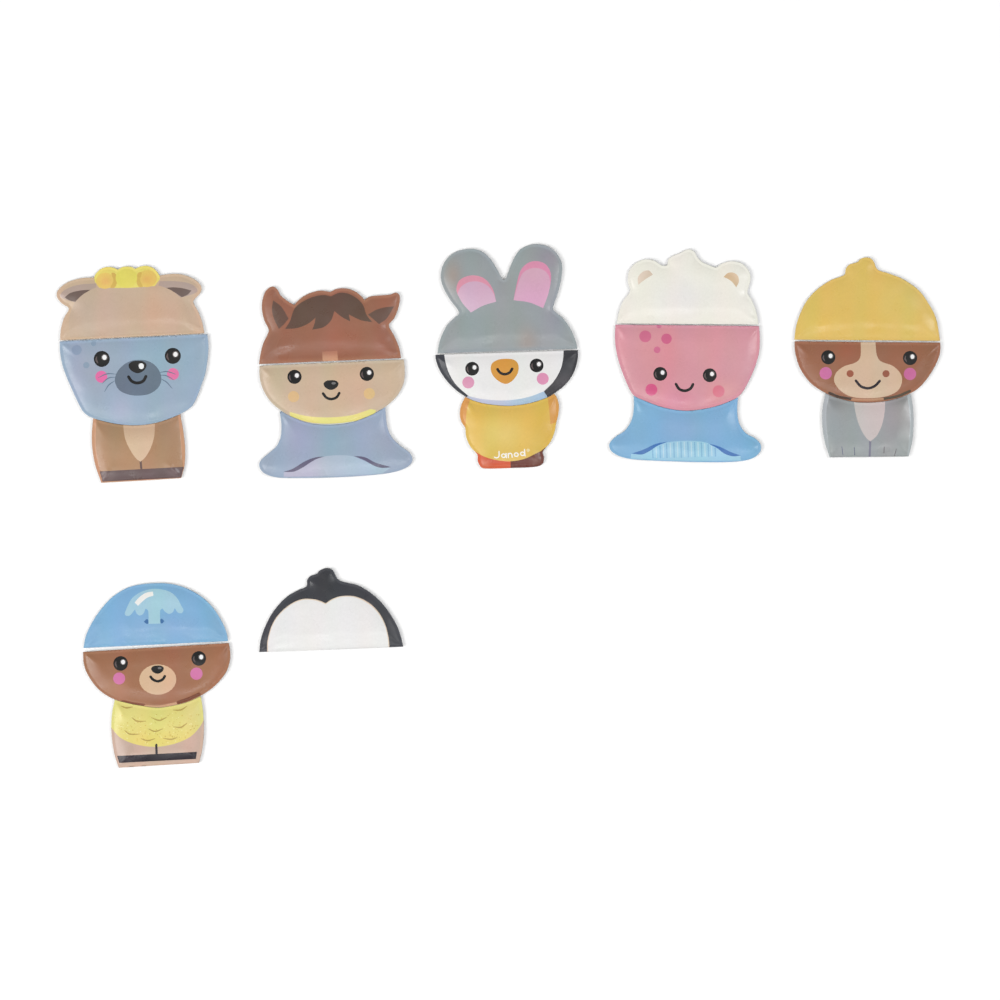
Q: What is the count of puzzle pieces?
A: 19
